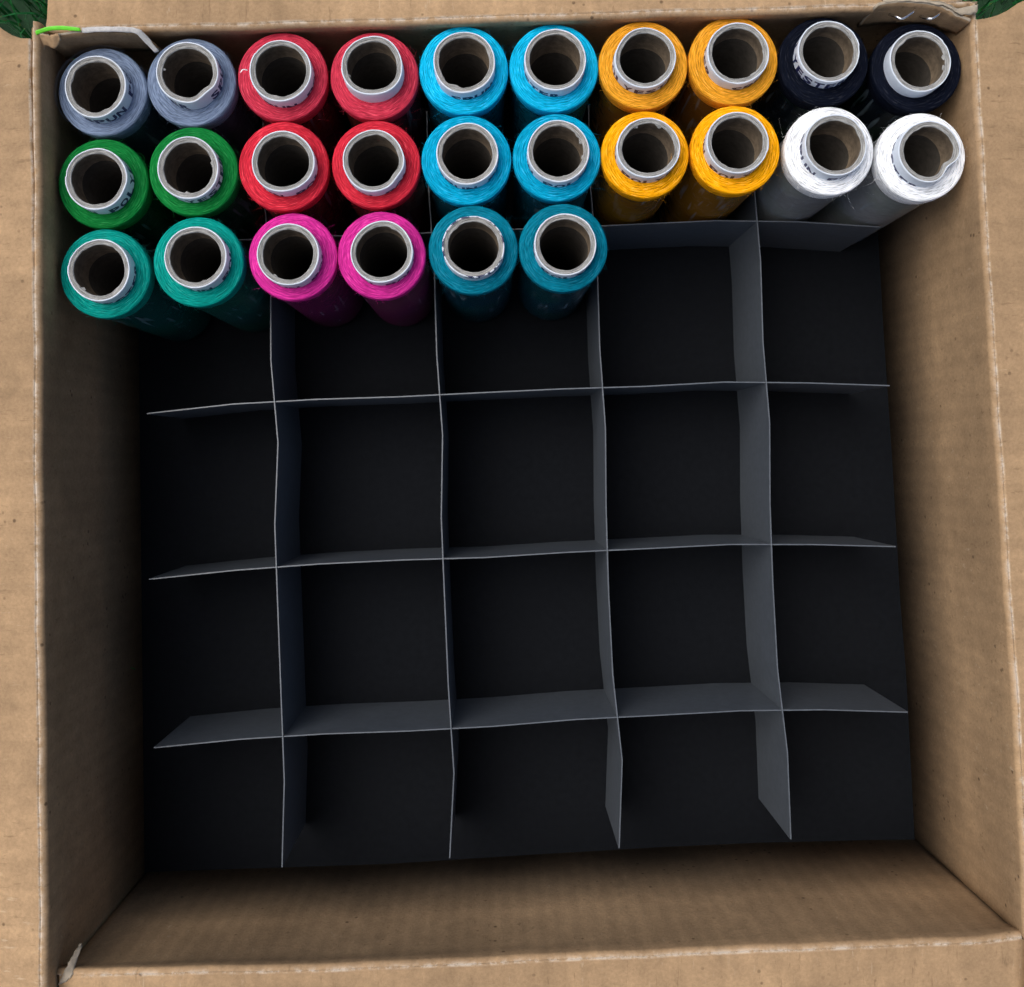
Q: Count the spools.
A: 26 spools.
